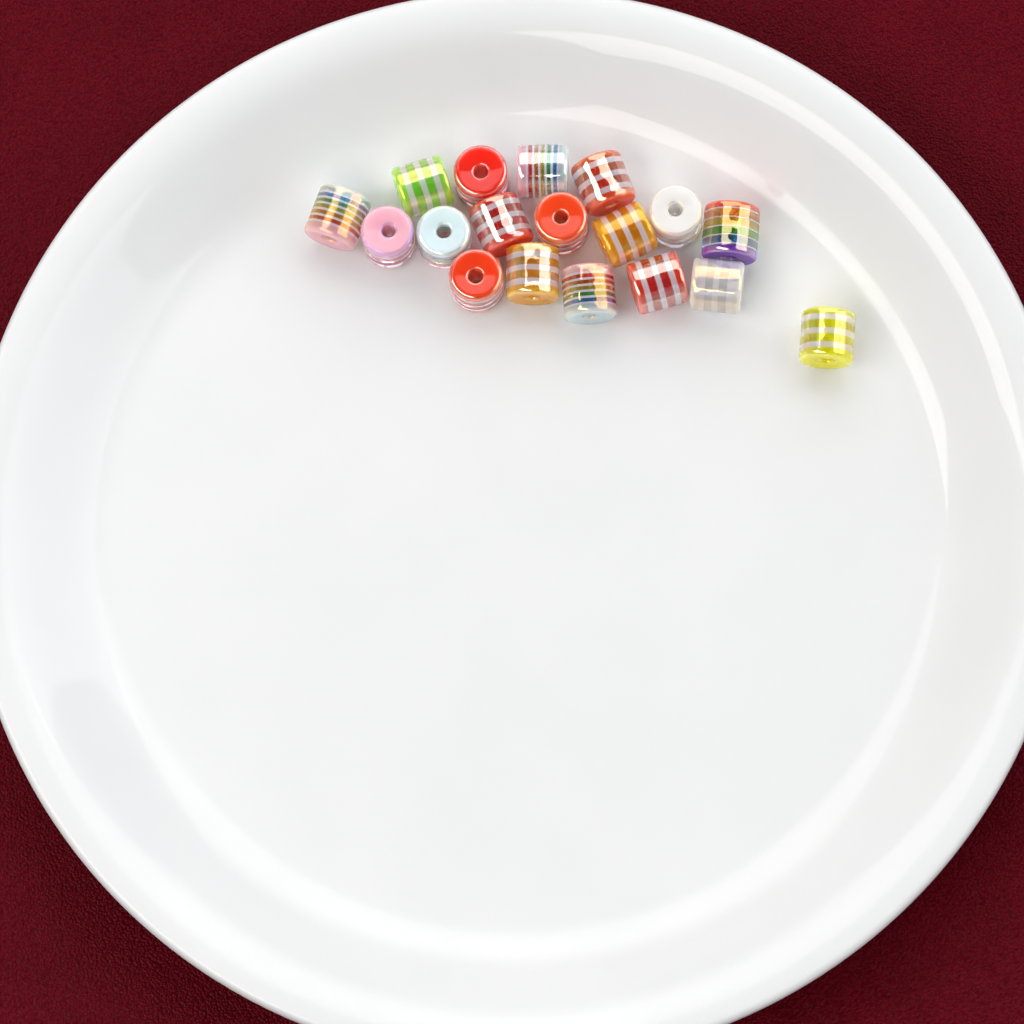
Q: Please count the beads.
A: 18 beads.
